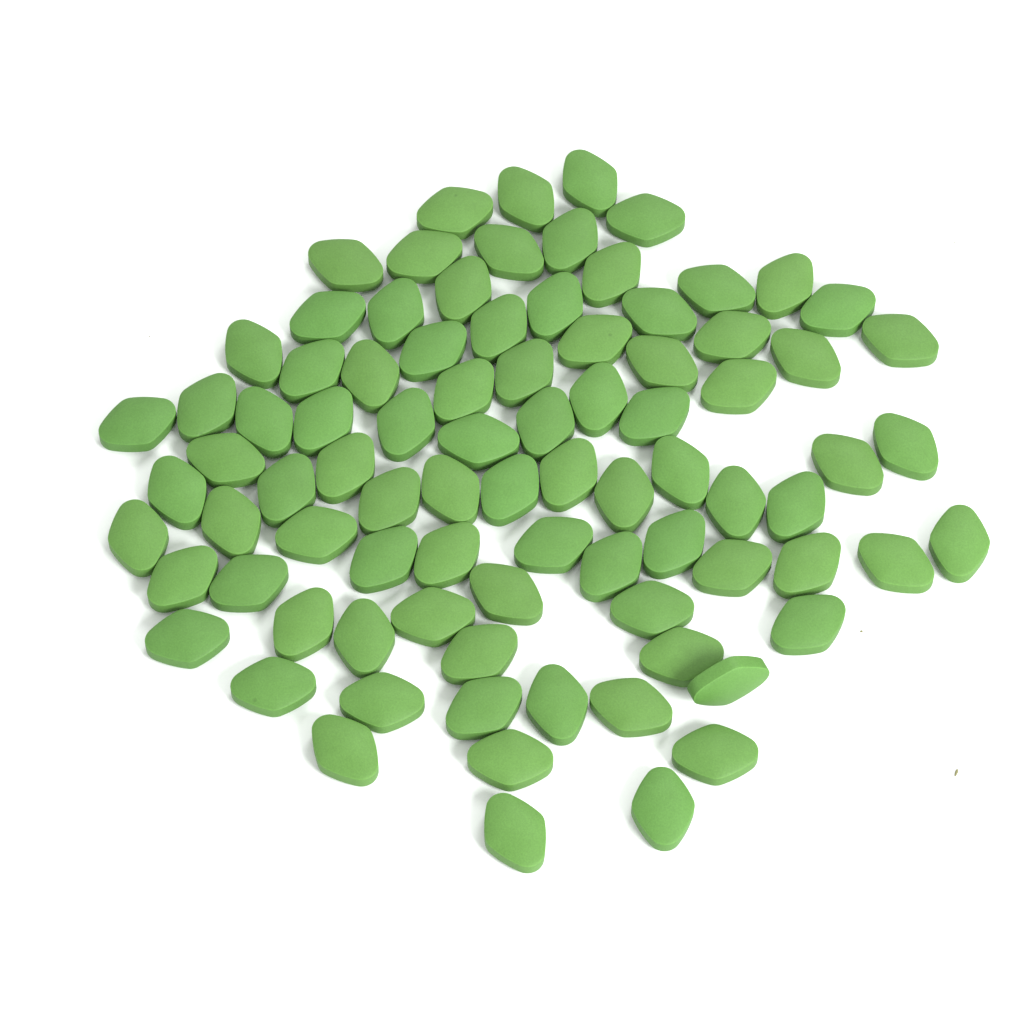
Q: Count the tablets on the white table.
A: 87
